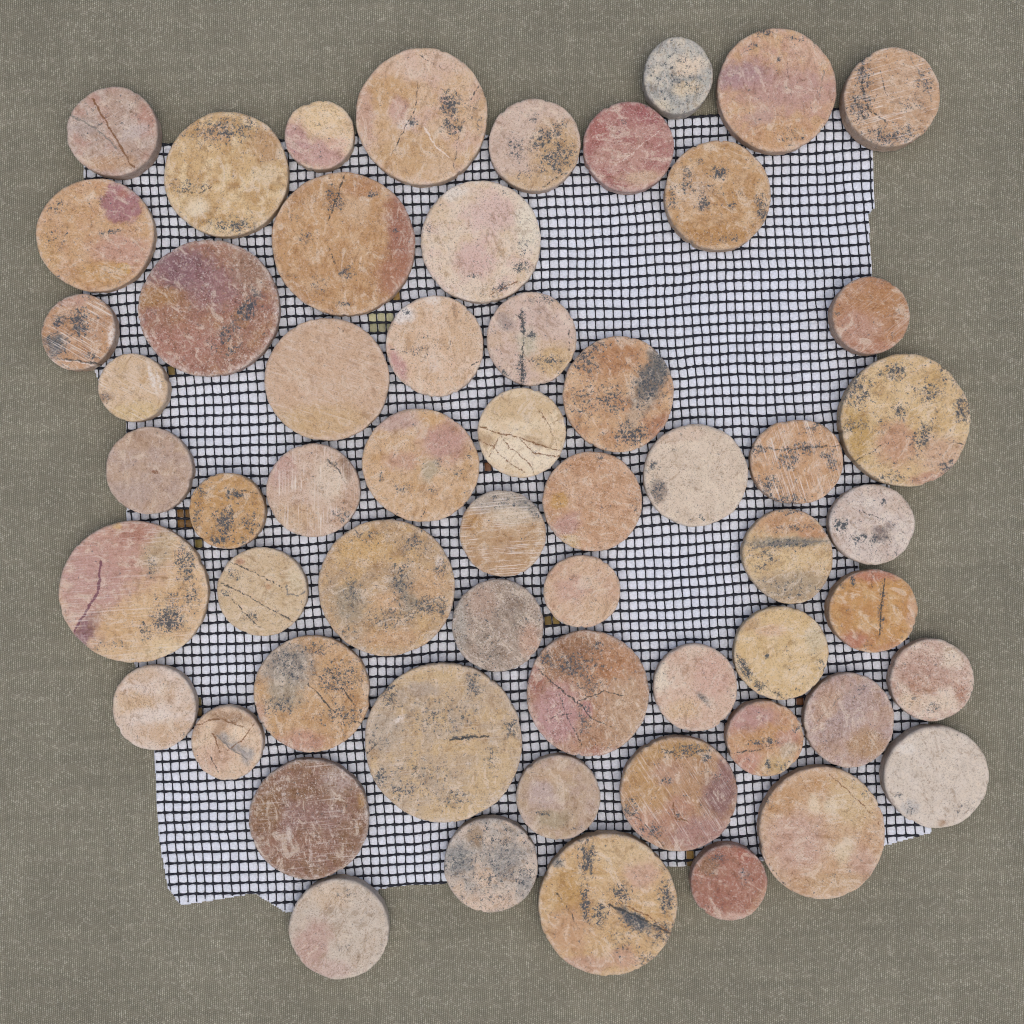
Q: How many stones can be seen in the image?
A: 58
